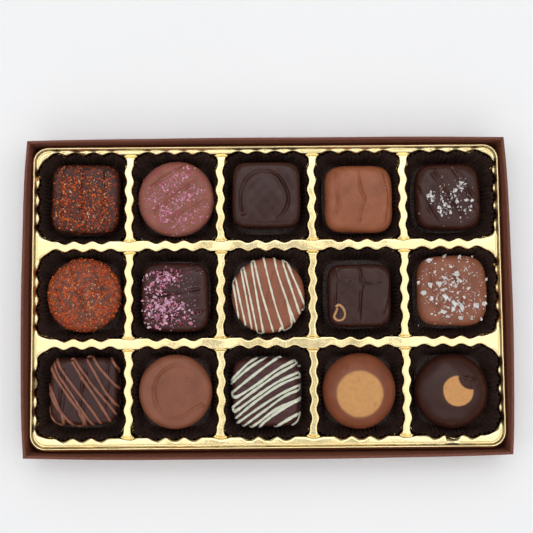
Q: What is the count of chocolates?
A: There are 15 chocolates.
